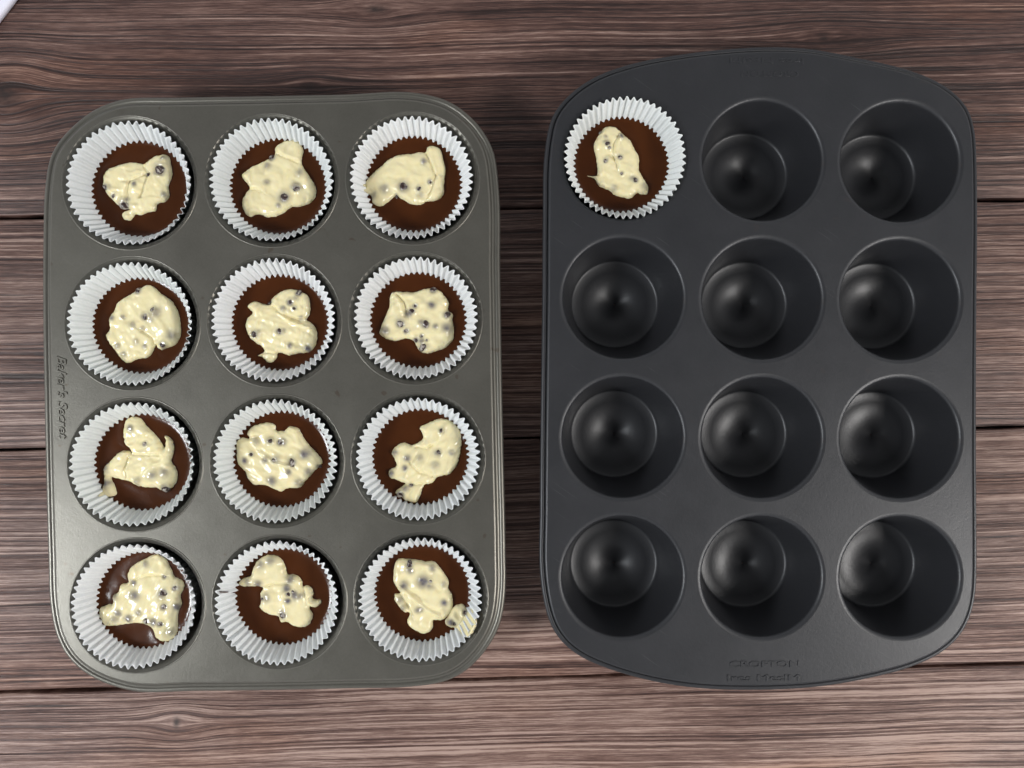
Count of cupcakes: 13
